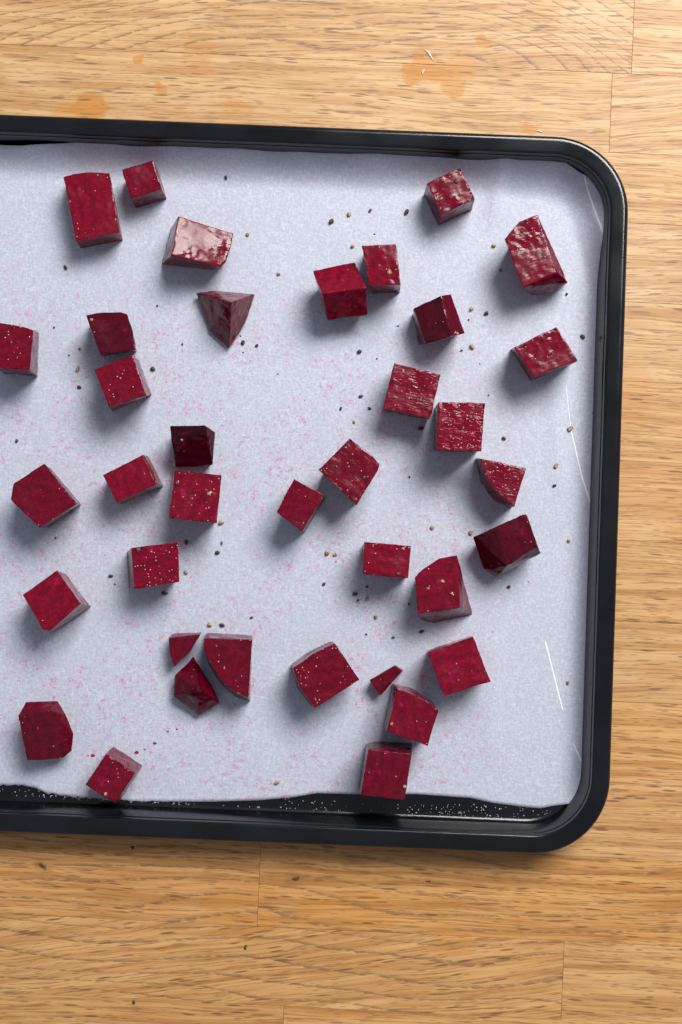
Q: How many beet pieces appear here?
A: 37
